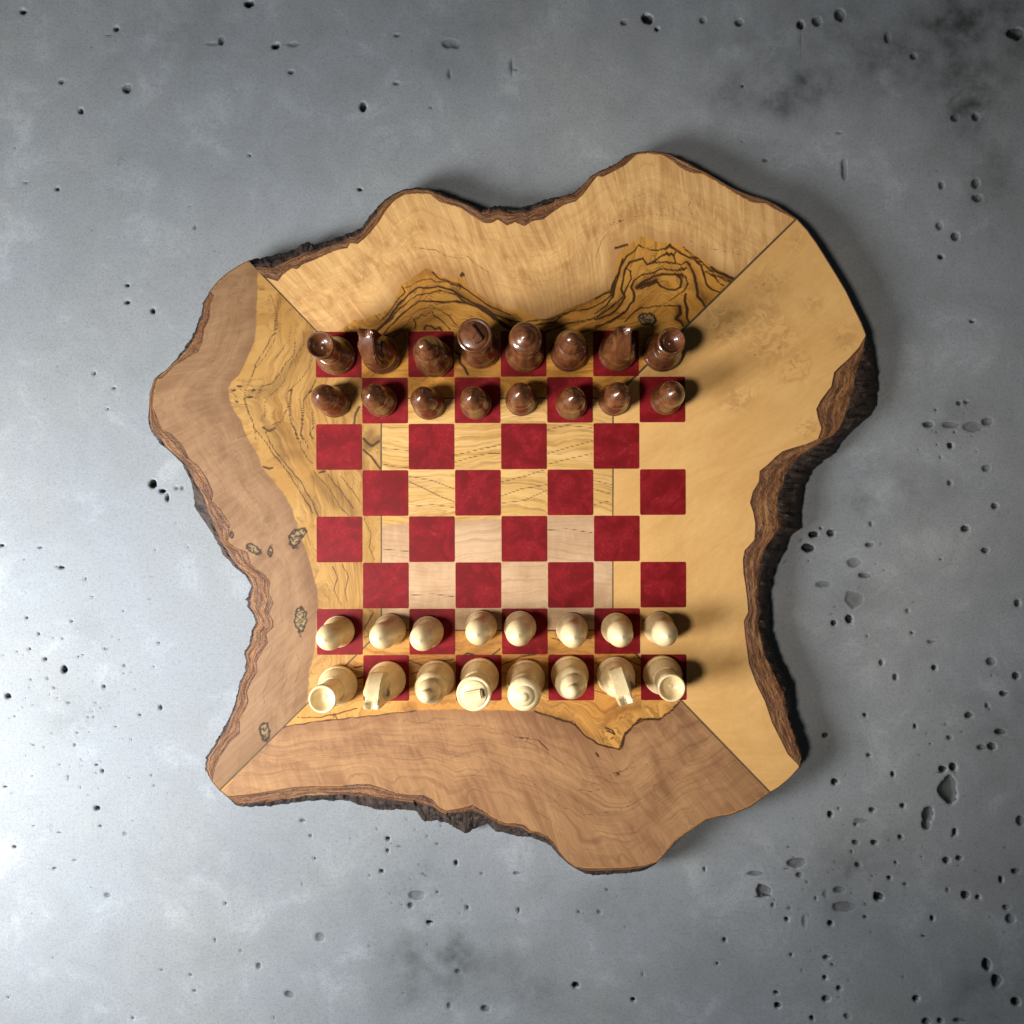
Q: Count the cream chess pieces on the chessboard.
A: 16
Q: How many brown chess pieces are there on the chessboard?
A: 16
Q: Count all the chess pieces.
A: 32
